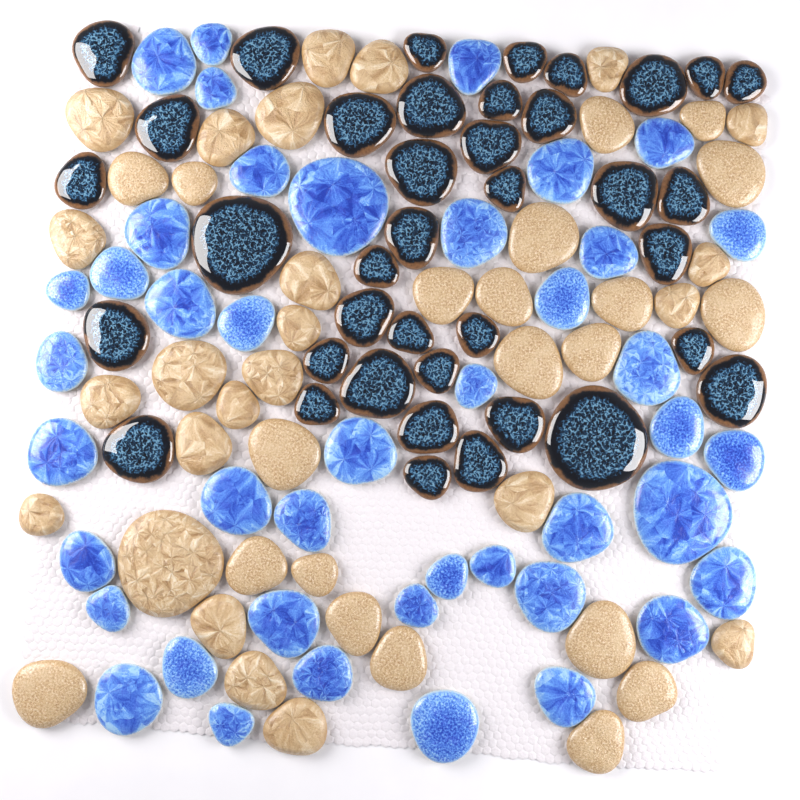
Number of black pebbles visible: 39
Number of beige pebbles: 45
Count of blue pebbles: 43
